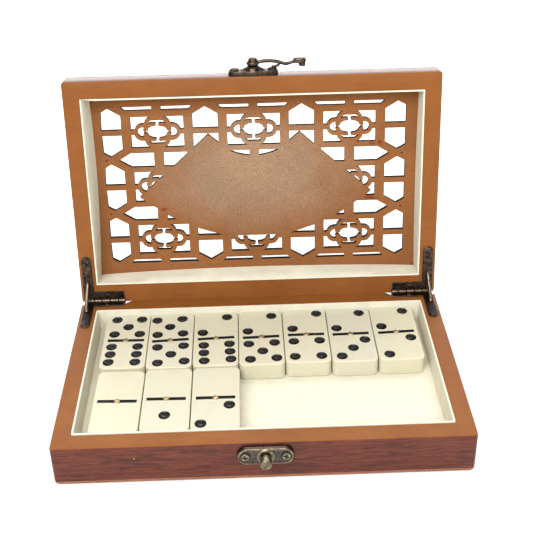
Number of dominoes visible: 10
